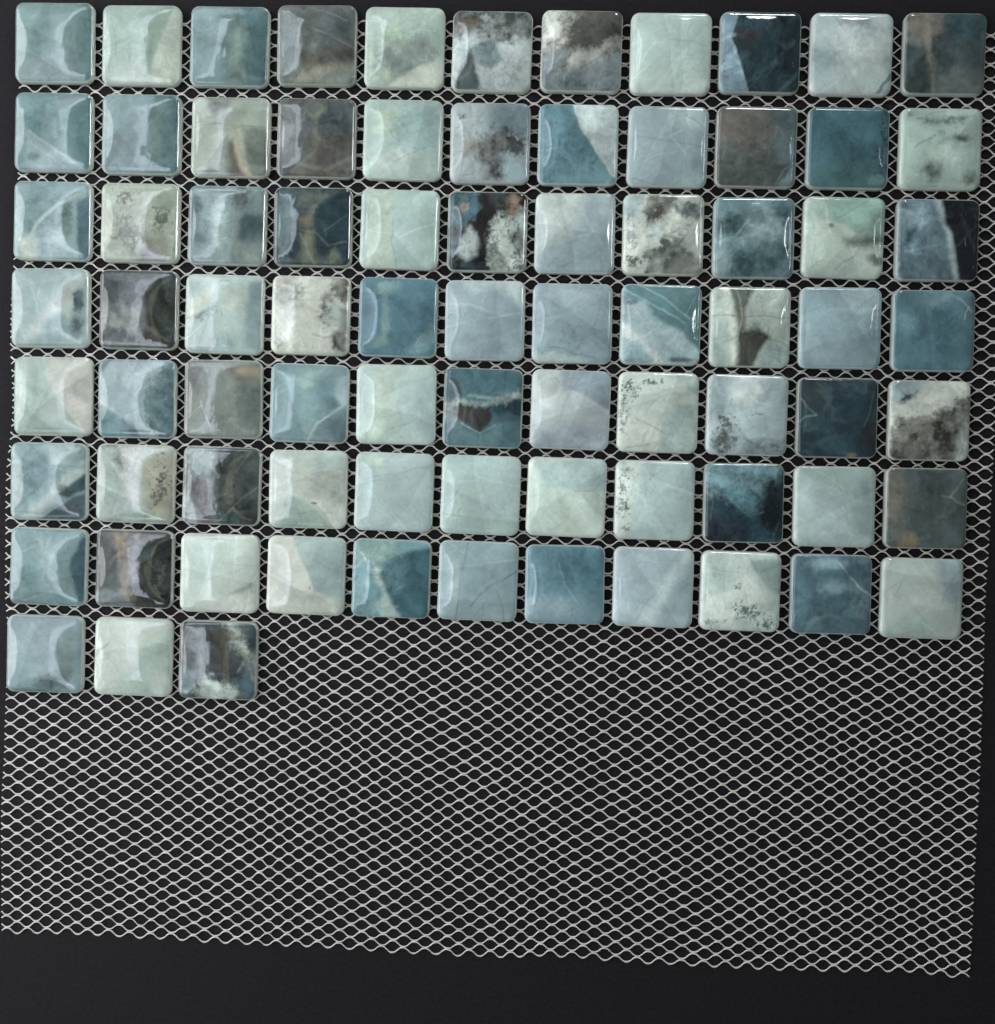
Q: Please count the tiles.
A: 80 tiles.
